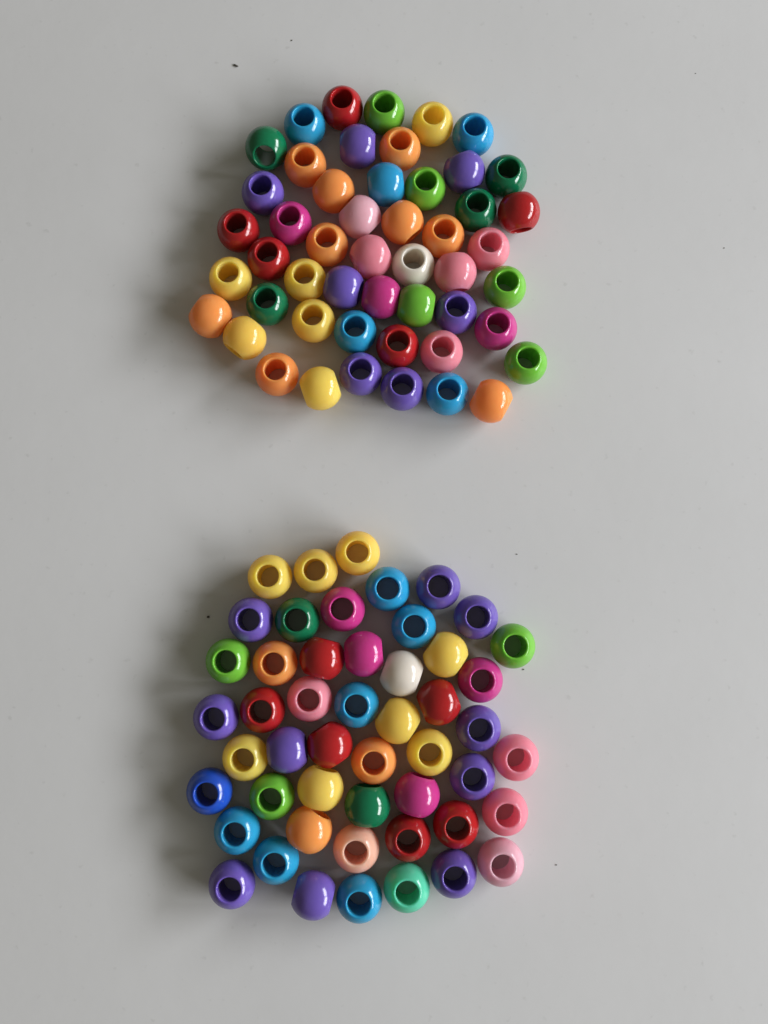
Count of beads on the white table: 100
